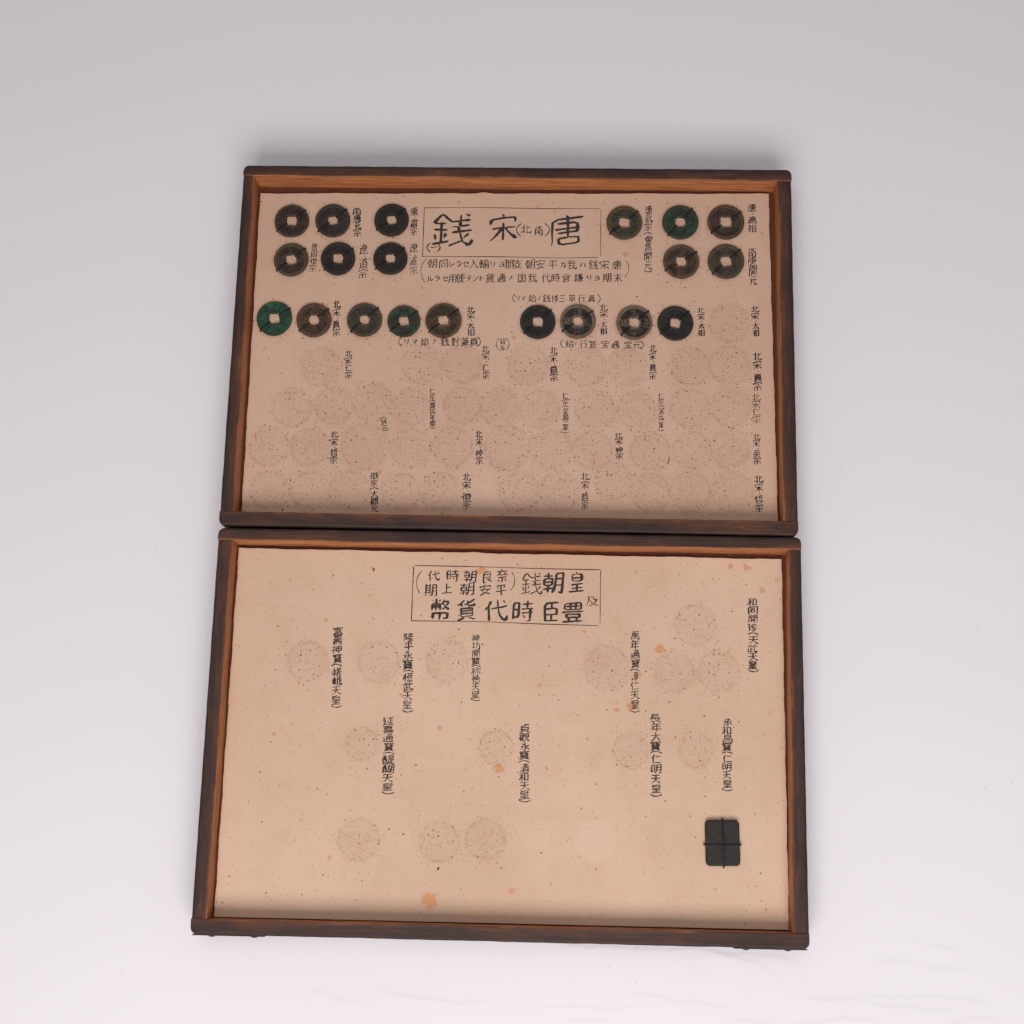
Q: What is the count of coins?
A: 20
